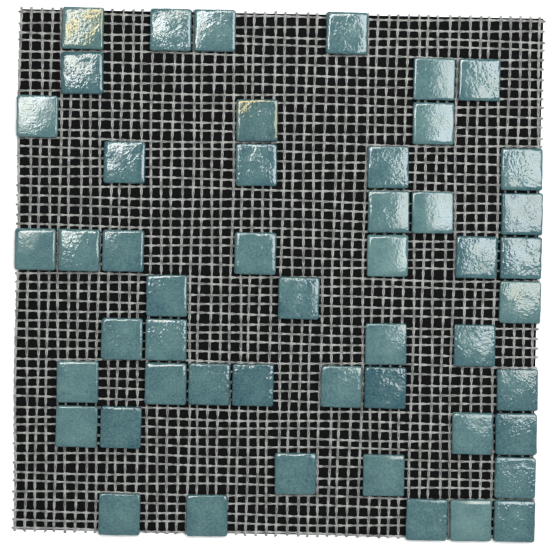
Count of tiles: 50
